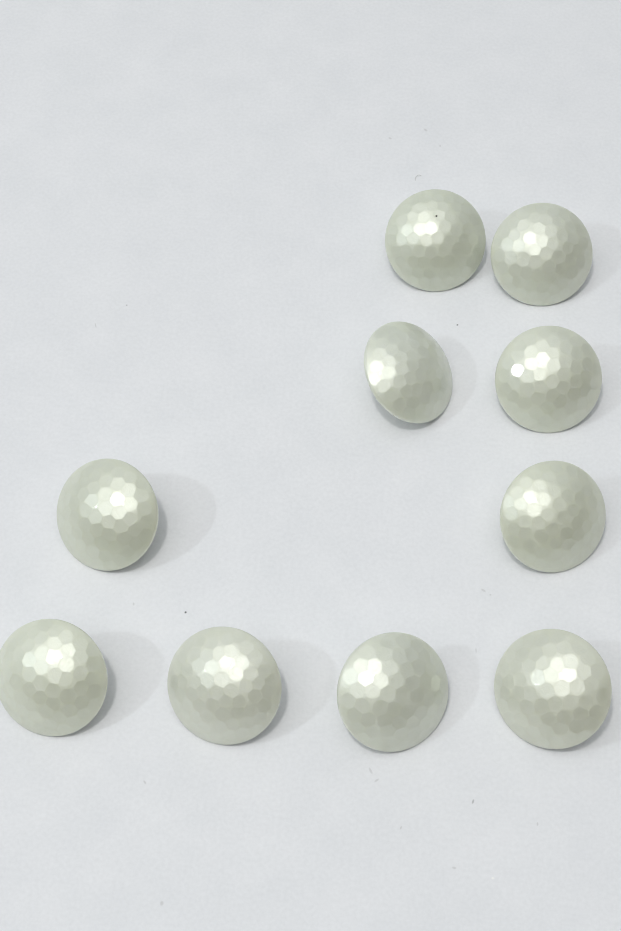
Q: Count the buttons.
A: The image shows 10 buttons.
